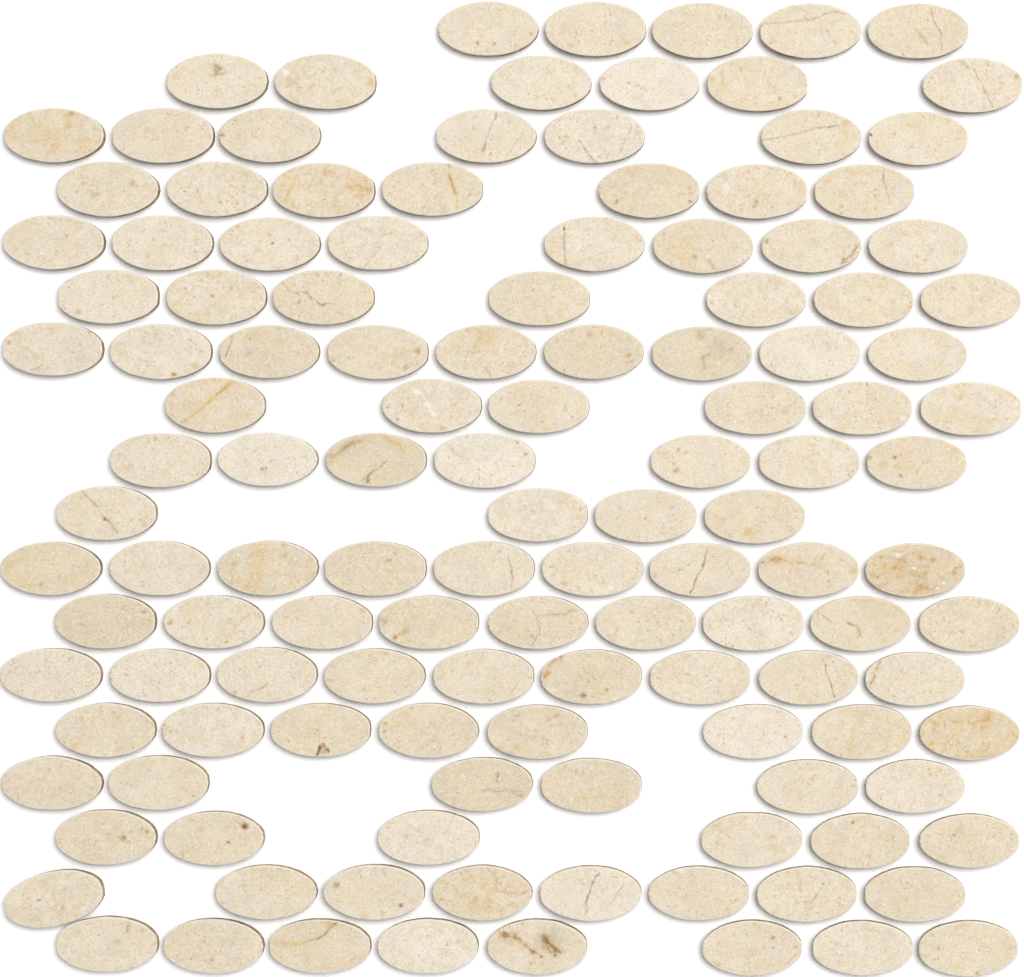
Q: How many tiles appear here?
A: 129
